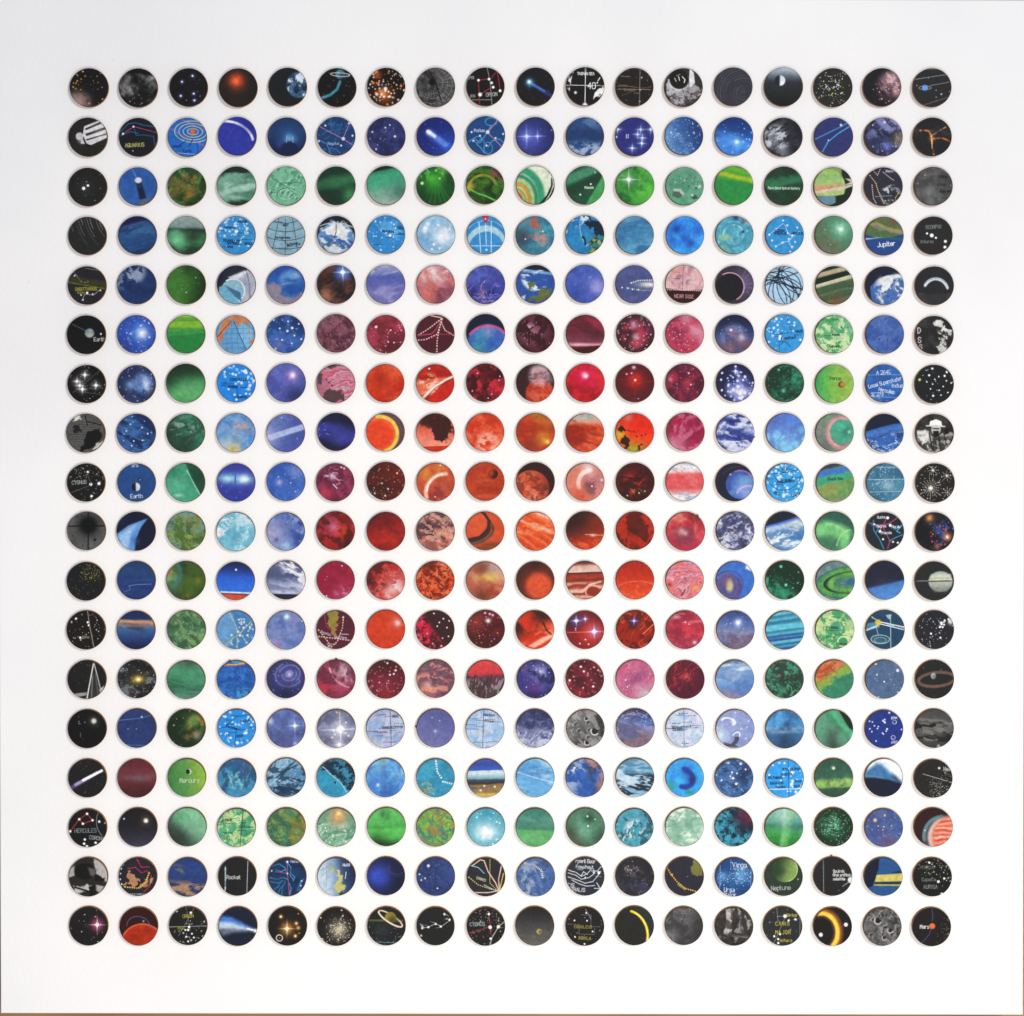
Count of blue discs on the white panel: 124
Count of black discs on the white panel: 81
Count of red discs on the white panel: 66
